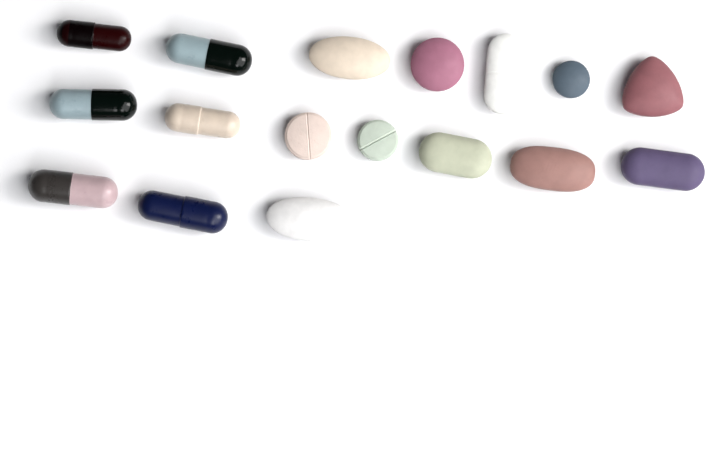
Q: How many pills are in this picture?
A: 17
